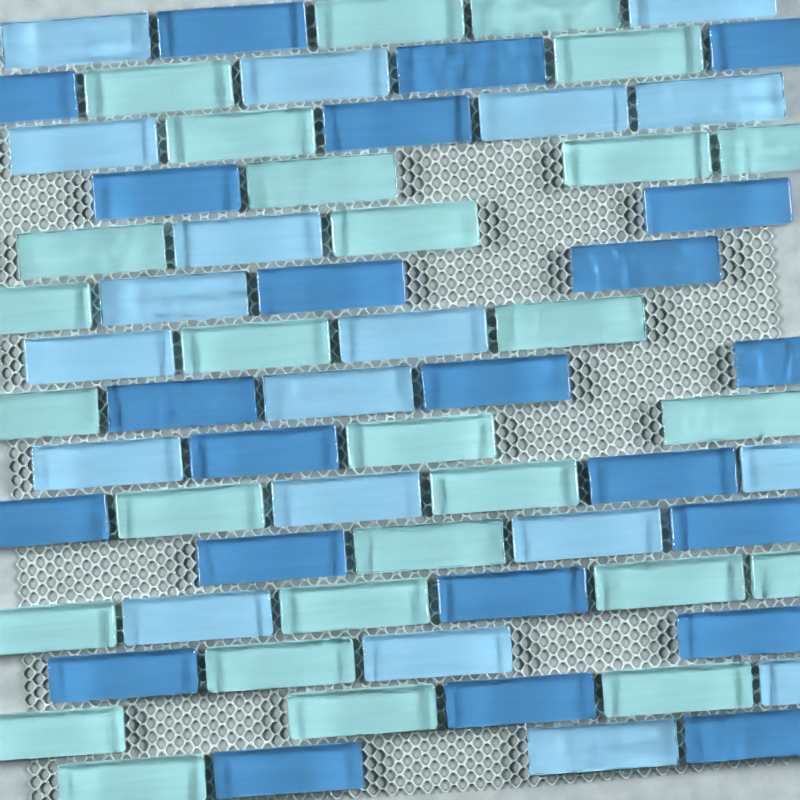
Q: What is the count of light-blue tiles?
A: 19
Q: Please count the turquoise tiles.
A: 28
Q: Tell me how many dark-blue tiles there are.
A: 23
